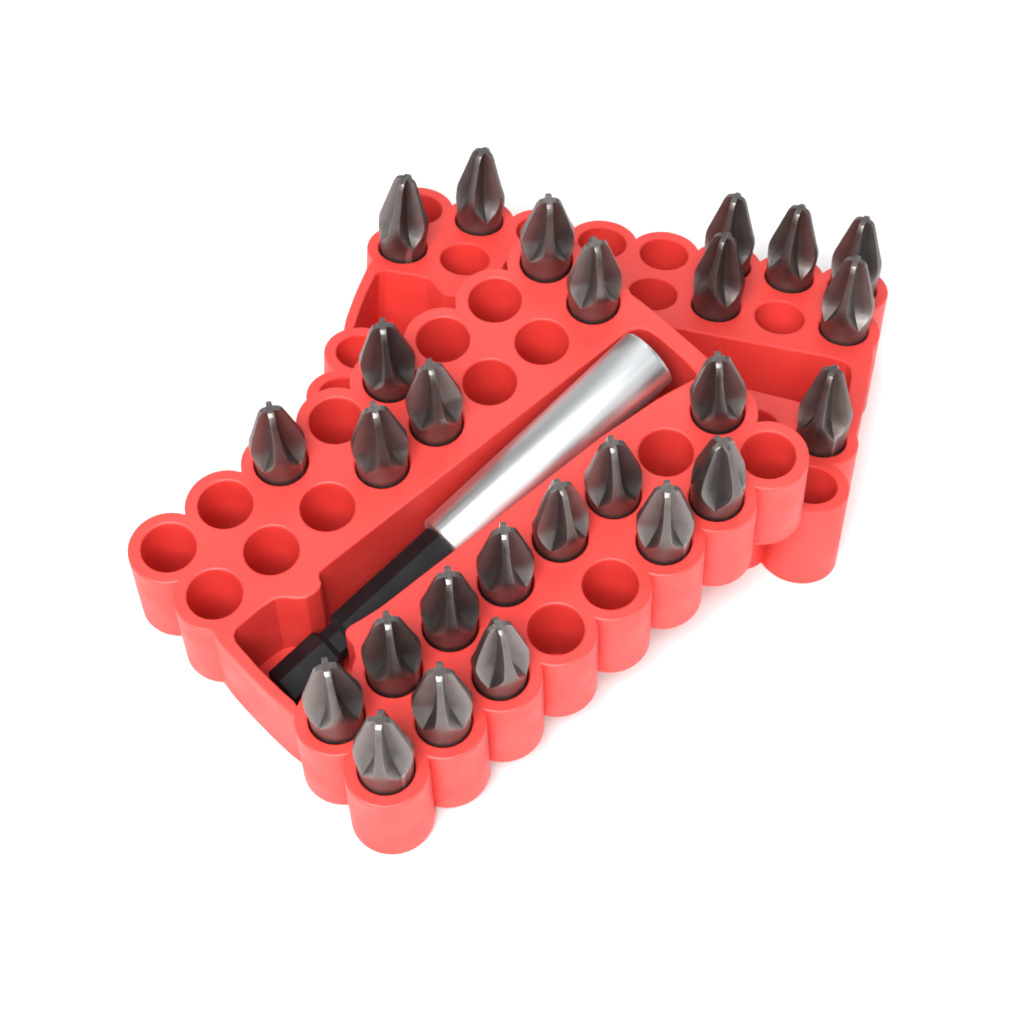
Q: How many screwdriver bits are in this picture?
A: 26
